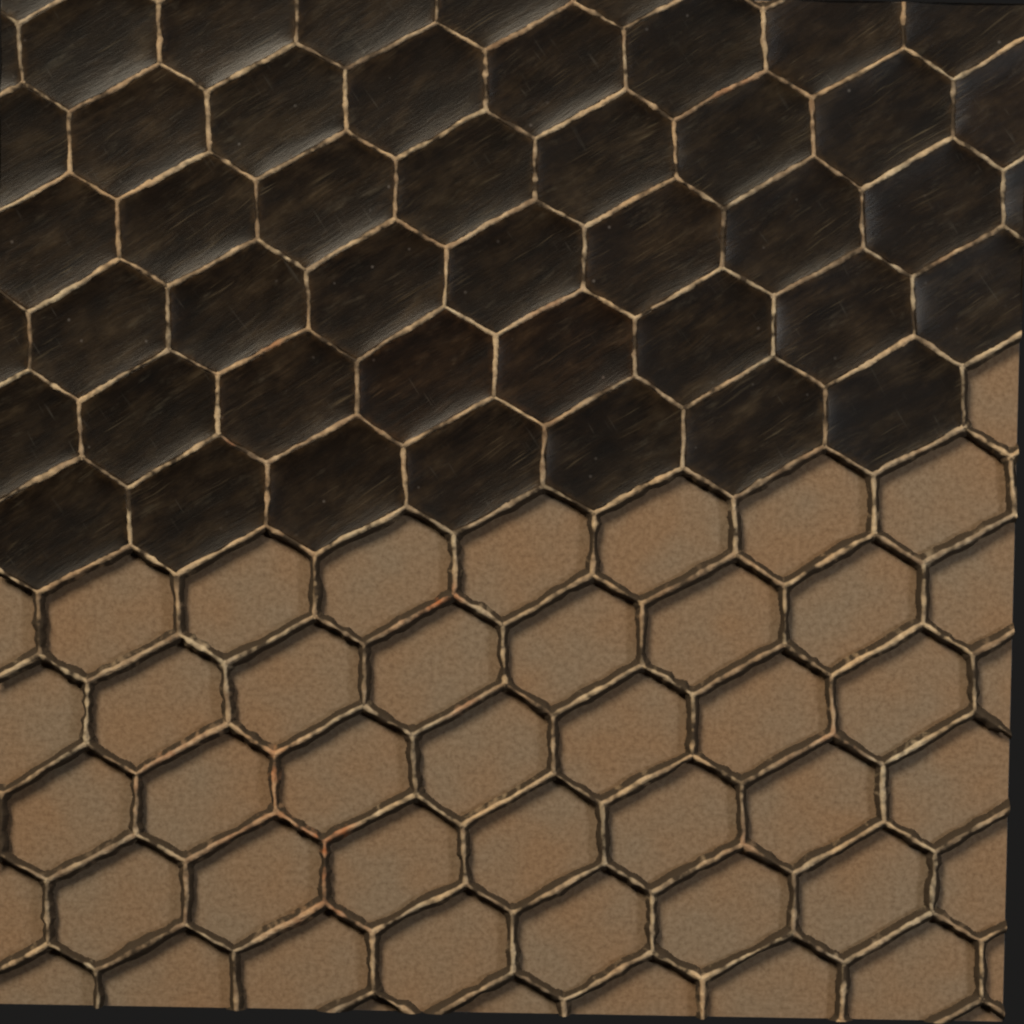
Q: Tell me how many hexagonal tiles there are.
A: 47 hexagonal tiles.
